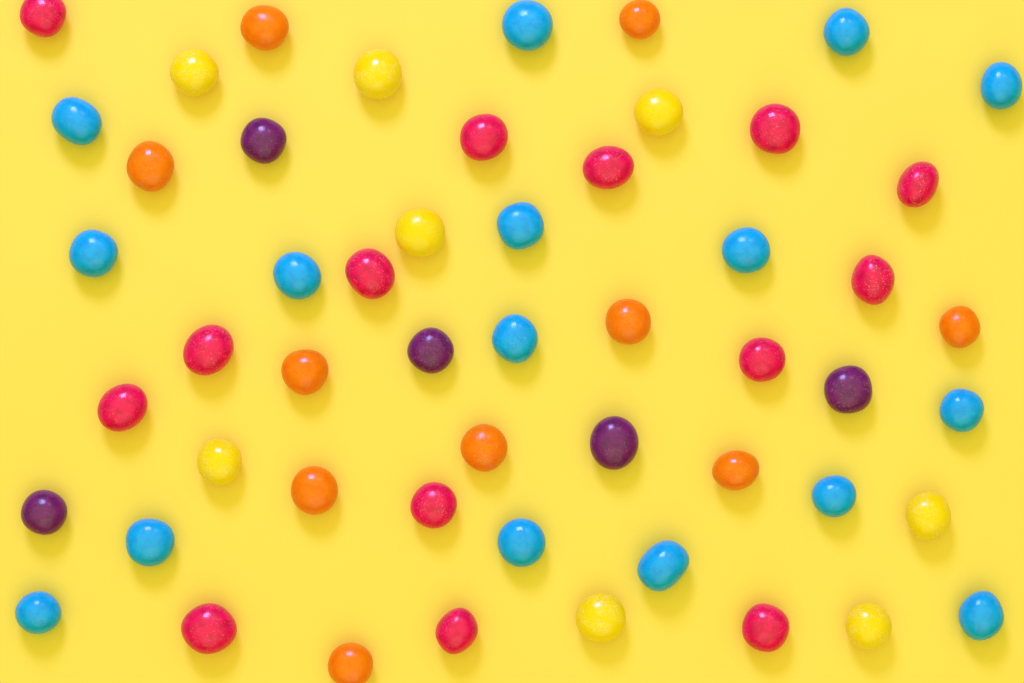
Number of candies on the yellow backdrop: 53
